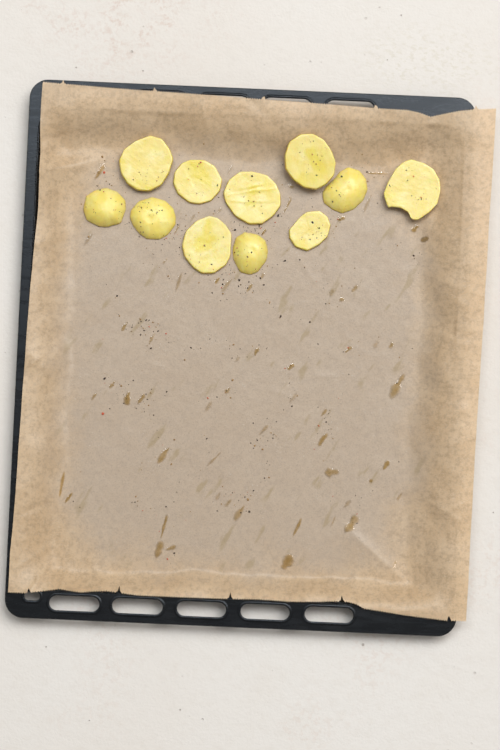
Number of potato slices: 11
